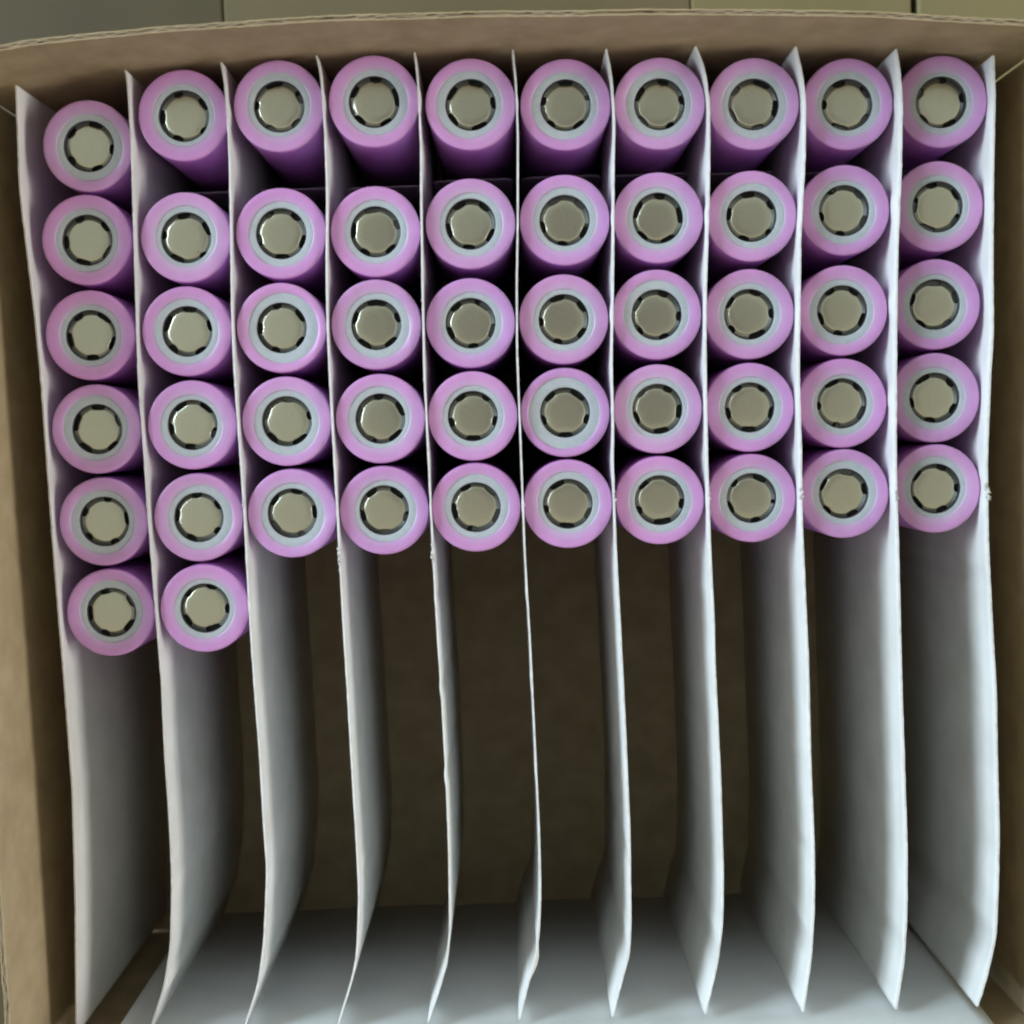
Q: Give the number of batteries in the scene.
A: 52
